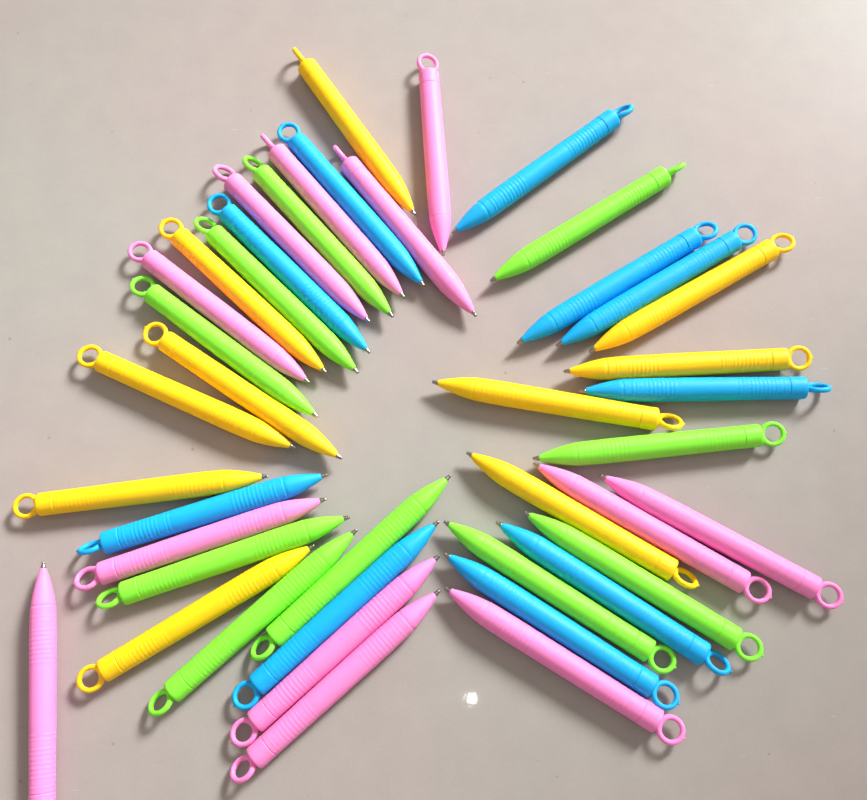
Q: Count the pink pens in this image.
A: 12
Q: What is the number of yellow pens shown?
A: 10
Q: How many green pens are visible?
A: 10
